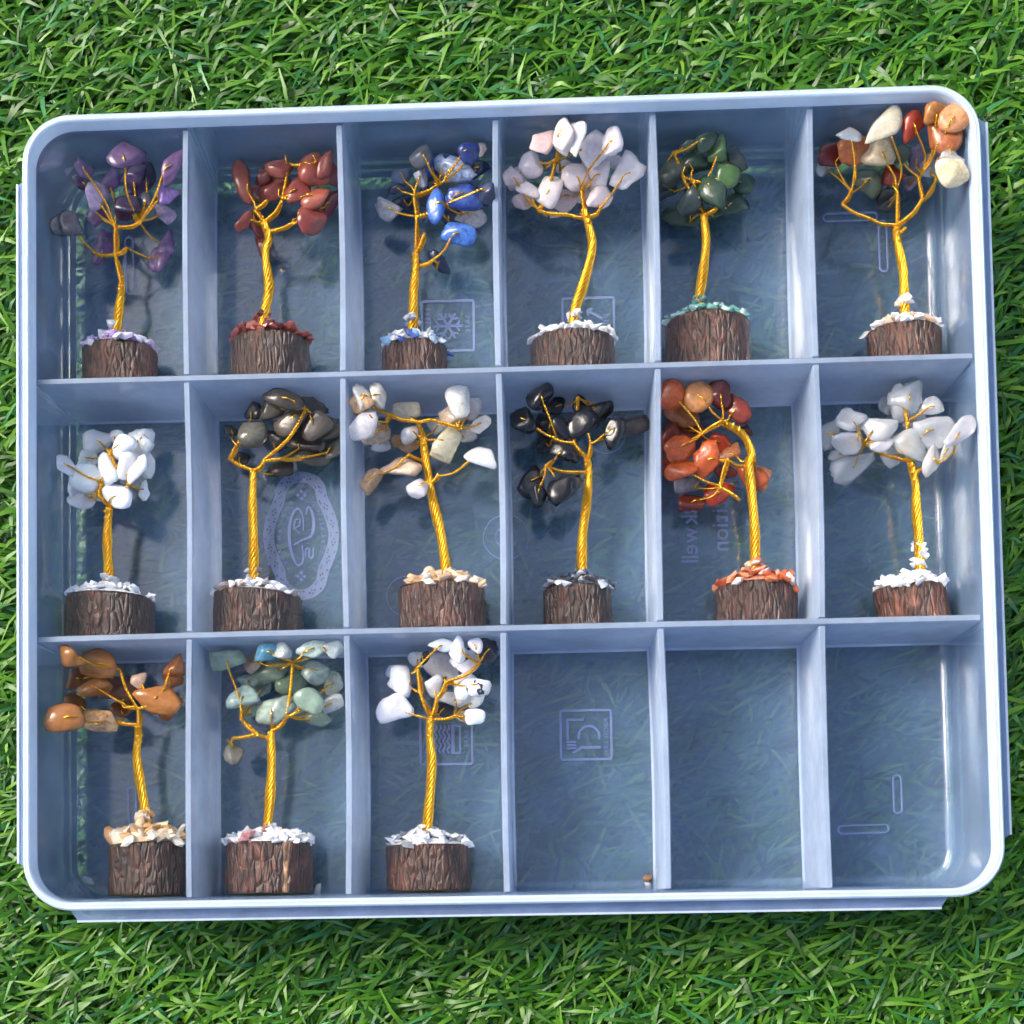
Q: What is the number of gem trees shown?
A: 15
